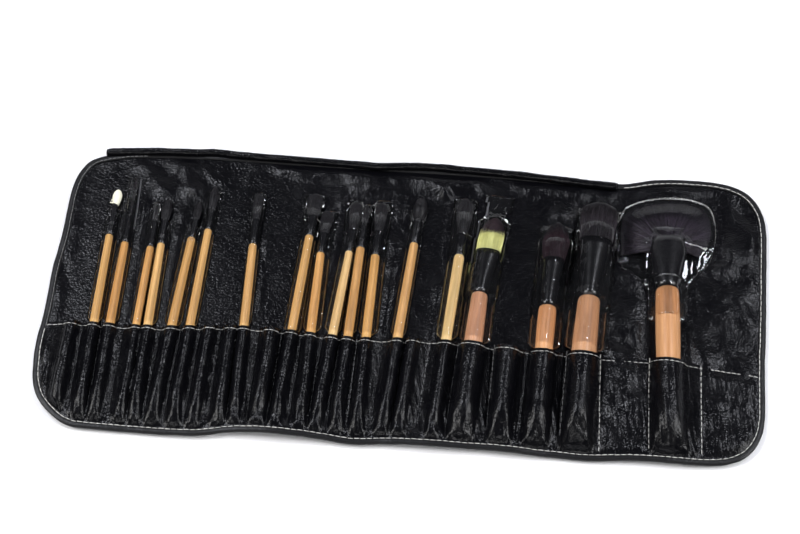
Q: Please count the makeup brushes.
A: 18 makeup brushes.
